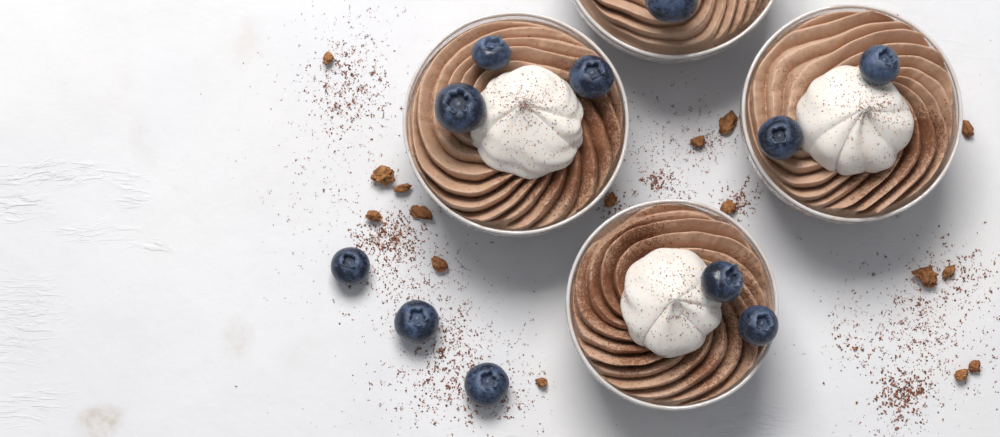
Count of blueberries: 11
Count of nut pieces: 16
